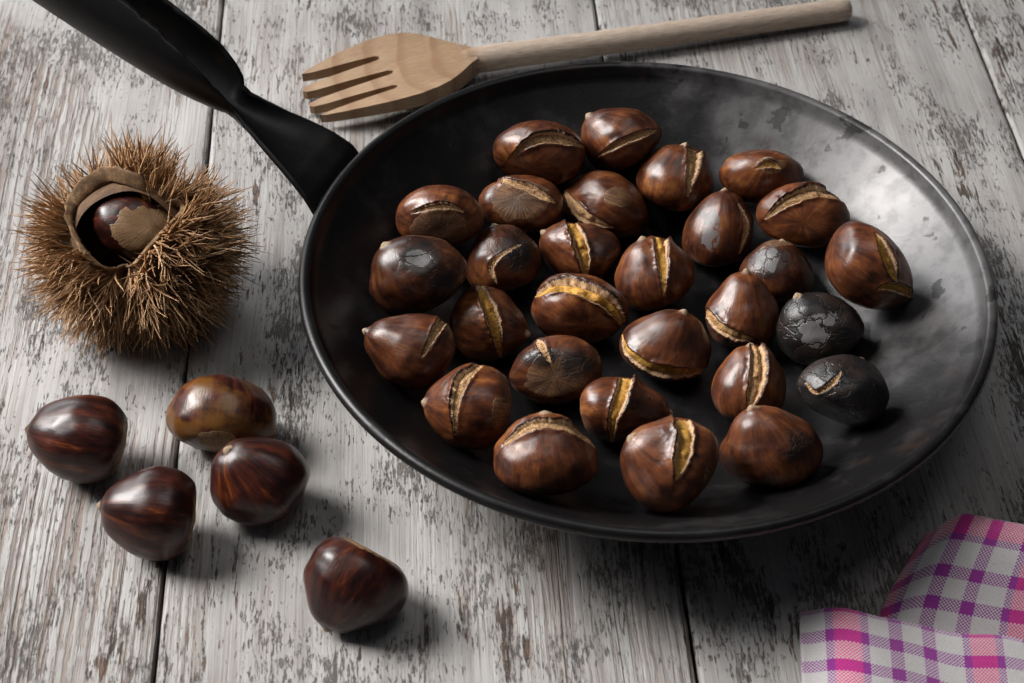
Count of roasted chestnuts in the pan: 29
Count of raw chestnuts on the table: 6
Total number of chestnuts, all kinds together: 35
